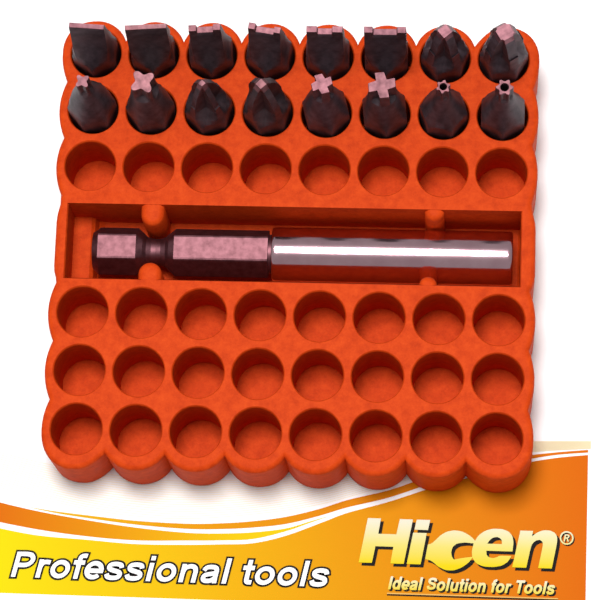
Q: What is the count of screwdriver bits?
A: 16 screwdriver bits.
